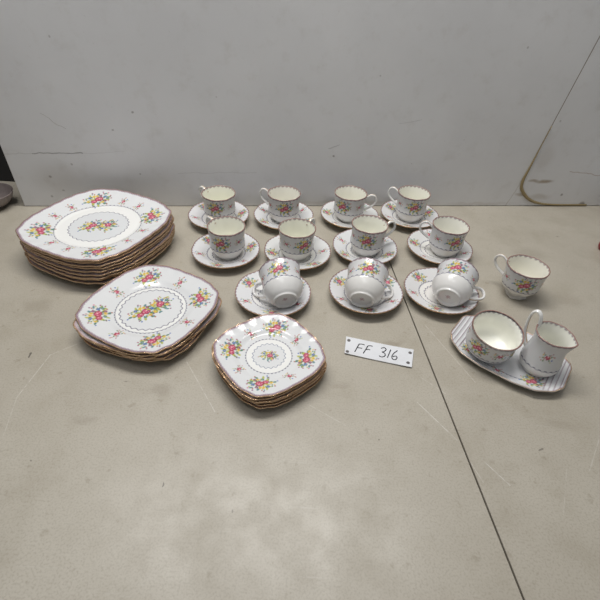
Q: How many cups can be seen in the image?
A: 12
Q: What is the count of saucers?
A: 11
